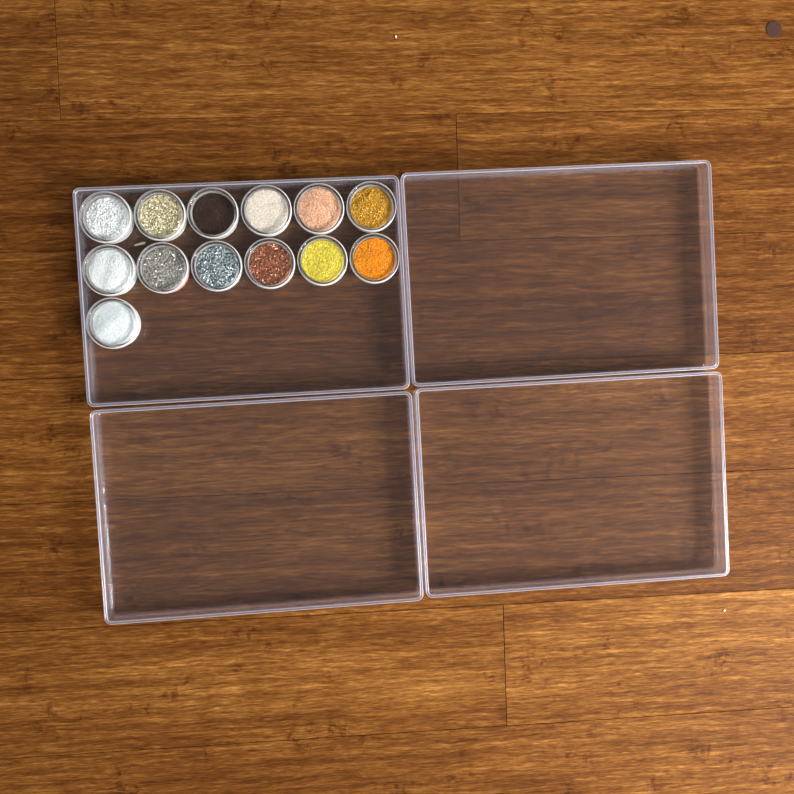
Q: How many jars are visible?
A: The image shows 13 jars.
